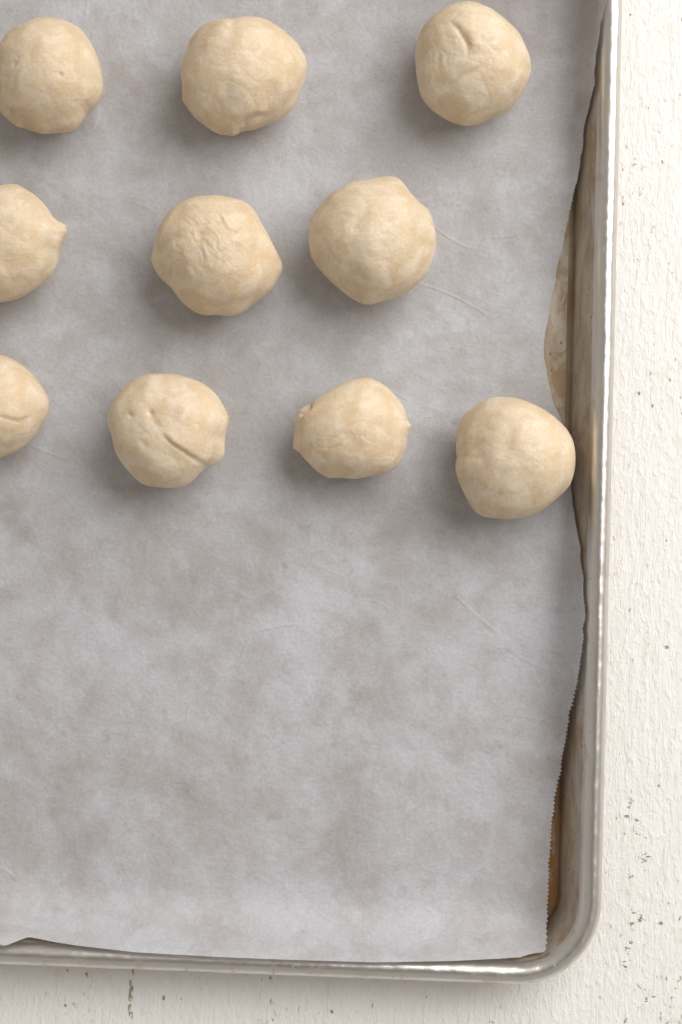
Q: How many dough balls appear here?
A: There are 10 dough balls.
